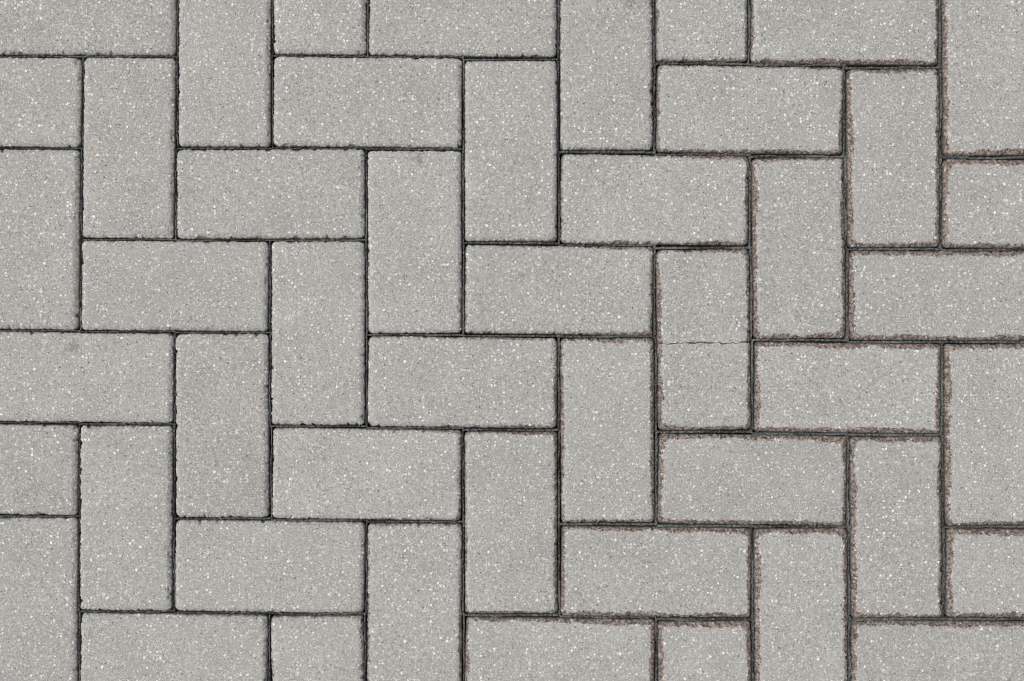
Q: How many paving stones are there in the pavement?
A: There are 48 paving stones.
